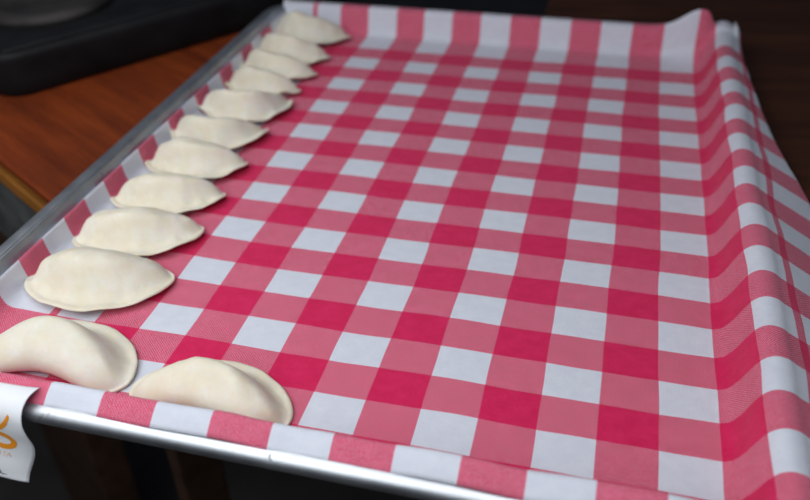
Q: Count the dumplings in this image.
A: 12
